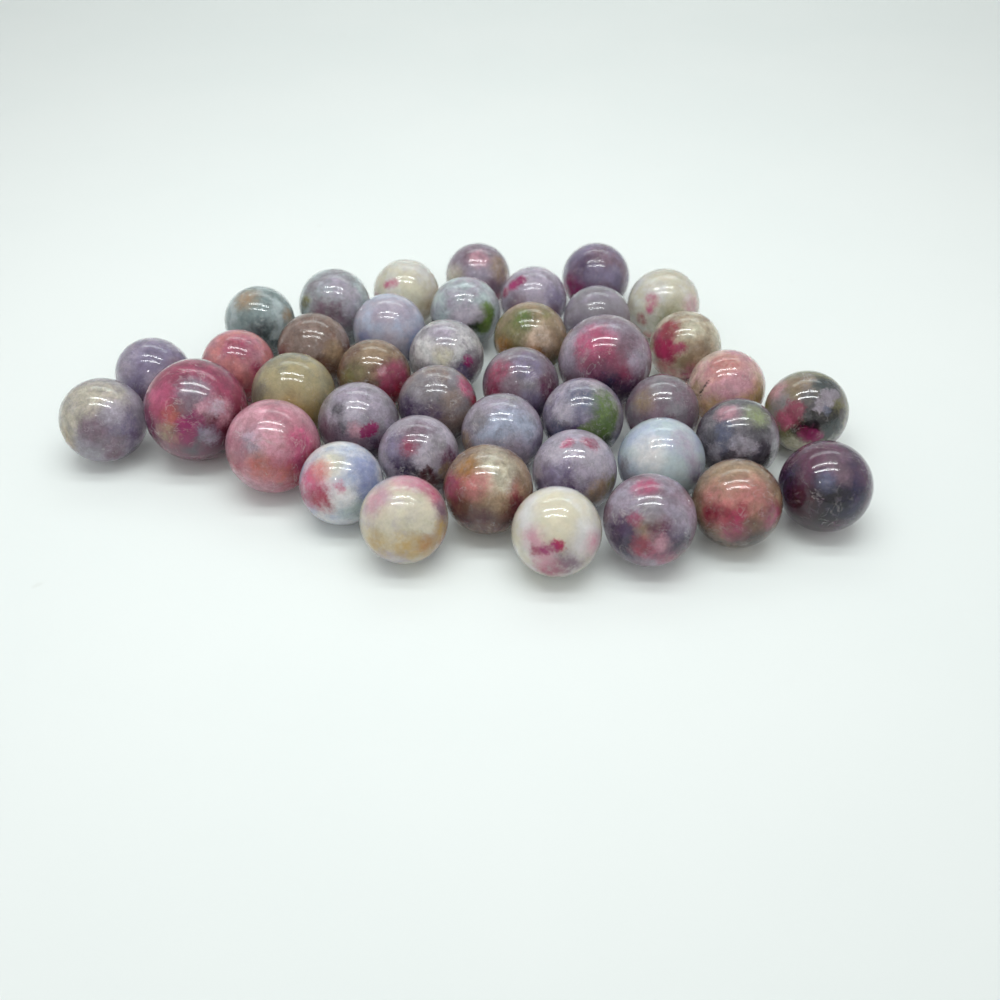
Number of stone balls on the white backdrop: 41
